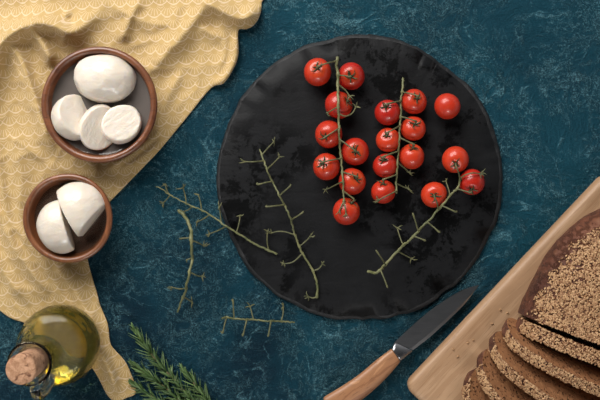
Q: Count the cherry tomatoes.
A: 19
